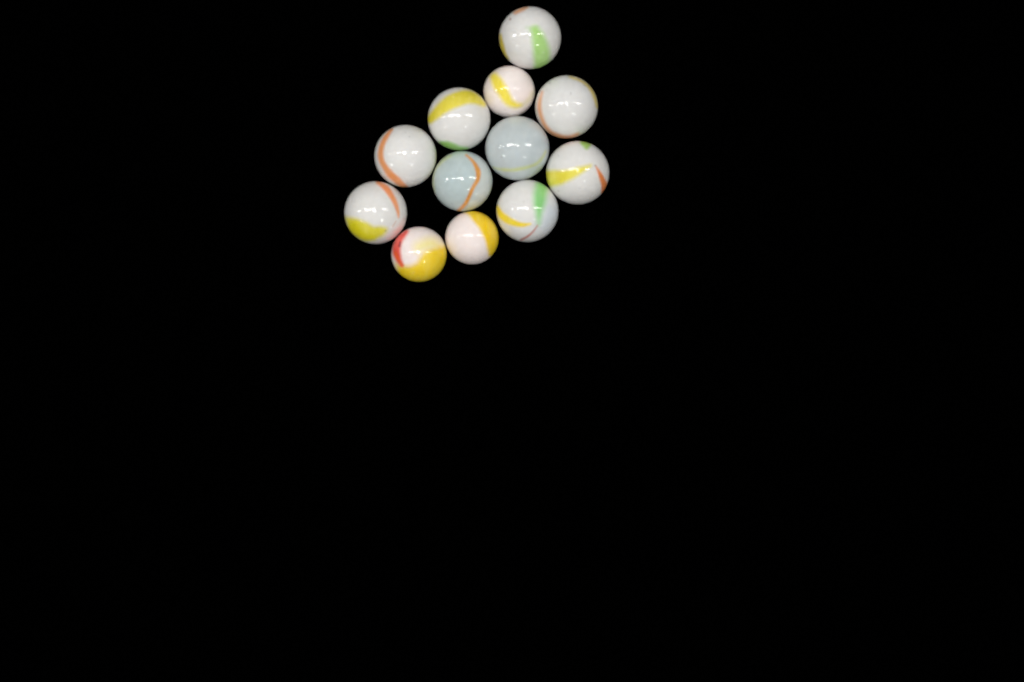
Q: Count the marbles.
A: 12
